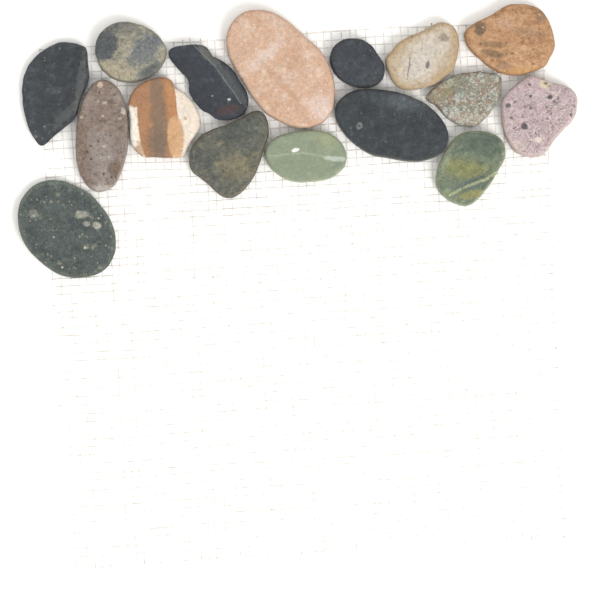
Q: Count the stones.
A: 16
